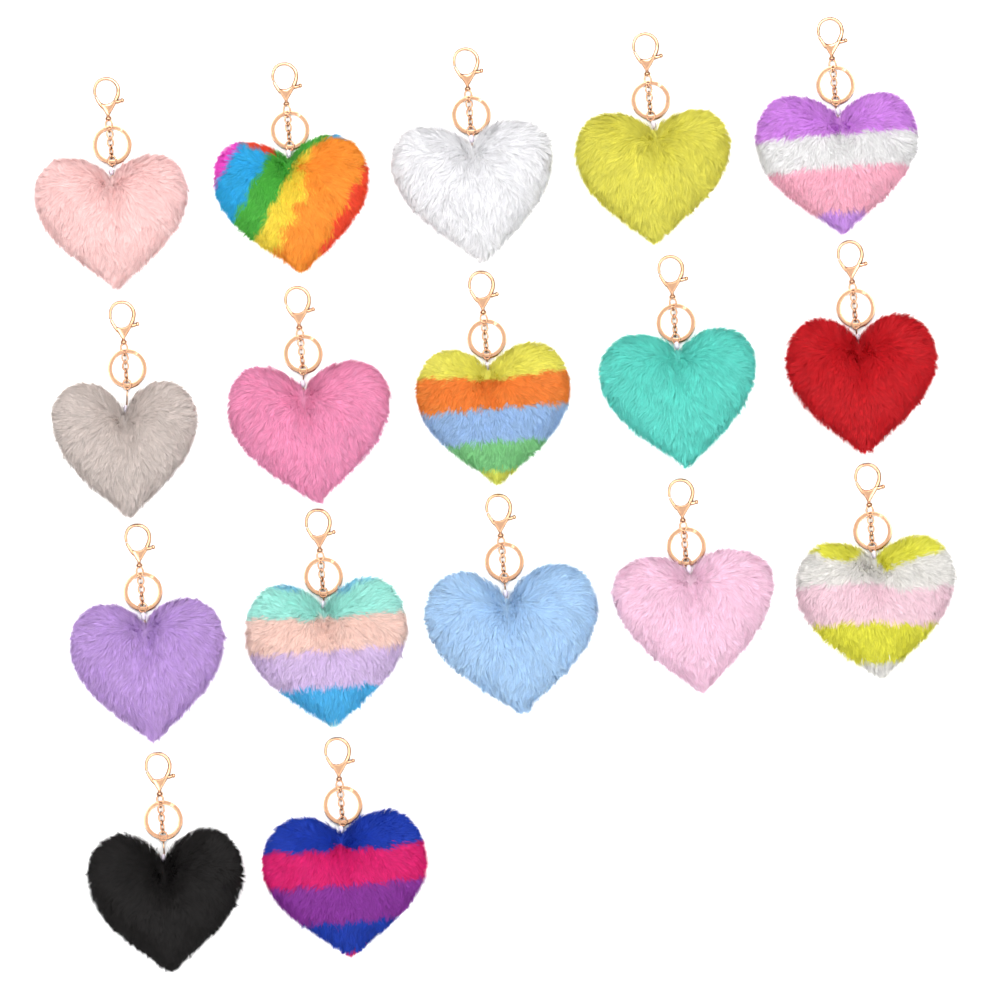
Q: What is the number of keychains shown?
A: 17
